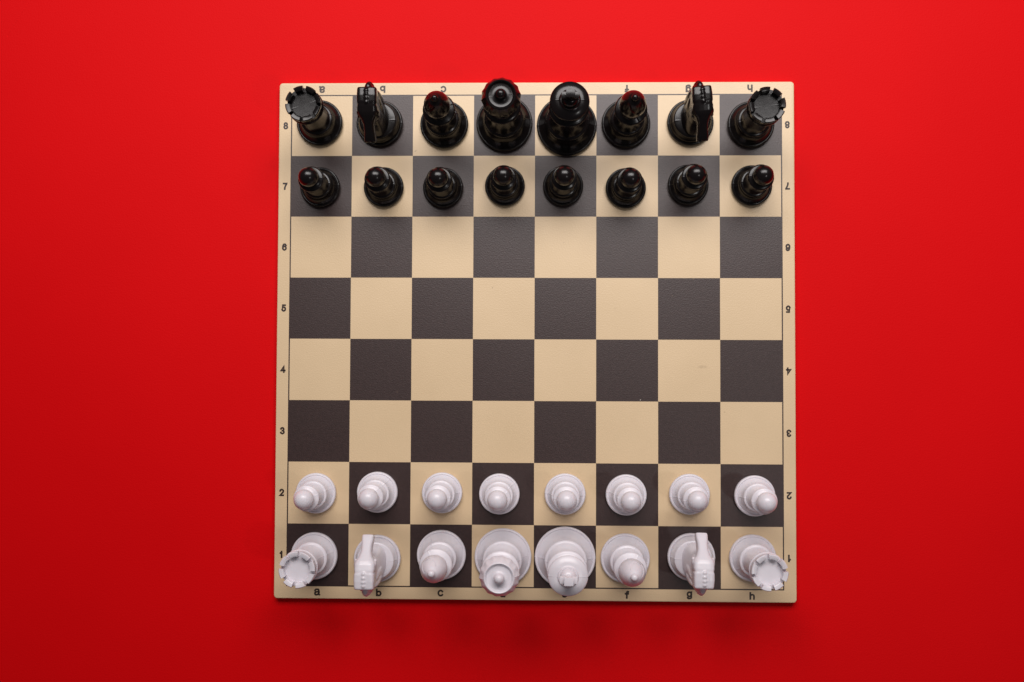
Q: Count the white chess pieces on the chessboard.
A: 16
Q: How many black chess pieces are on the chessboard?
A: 16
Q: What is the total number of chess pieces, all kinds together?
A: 32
